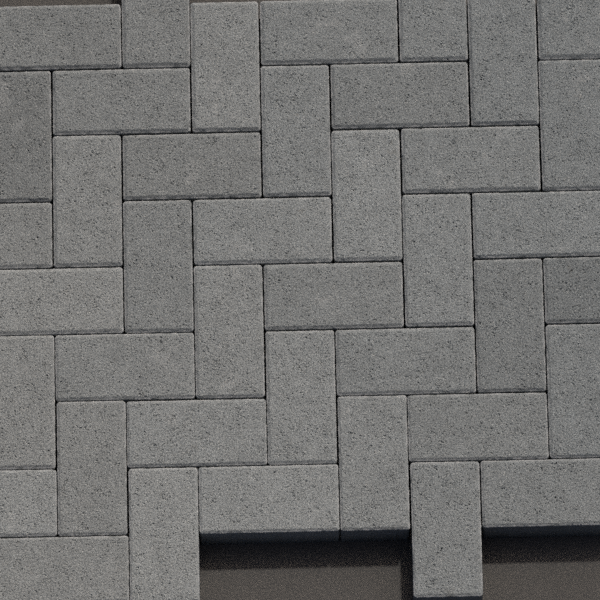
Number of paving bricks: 41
